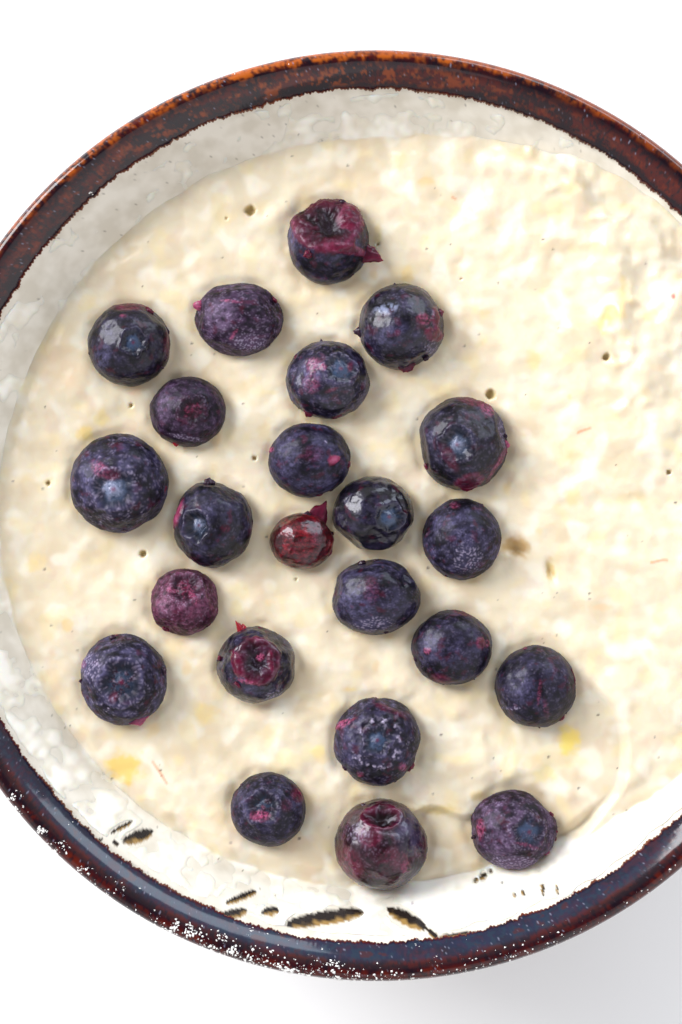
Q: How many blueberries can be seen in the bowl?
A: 23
